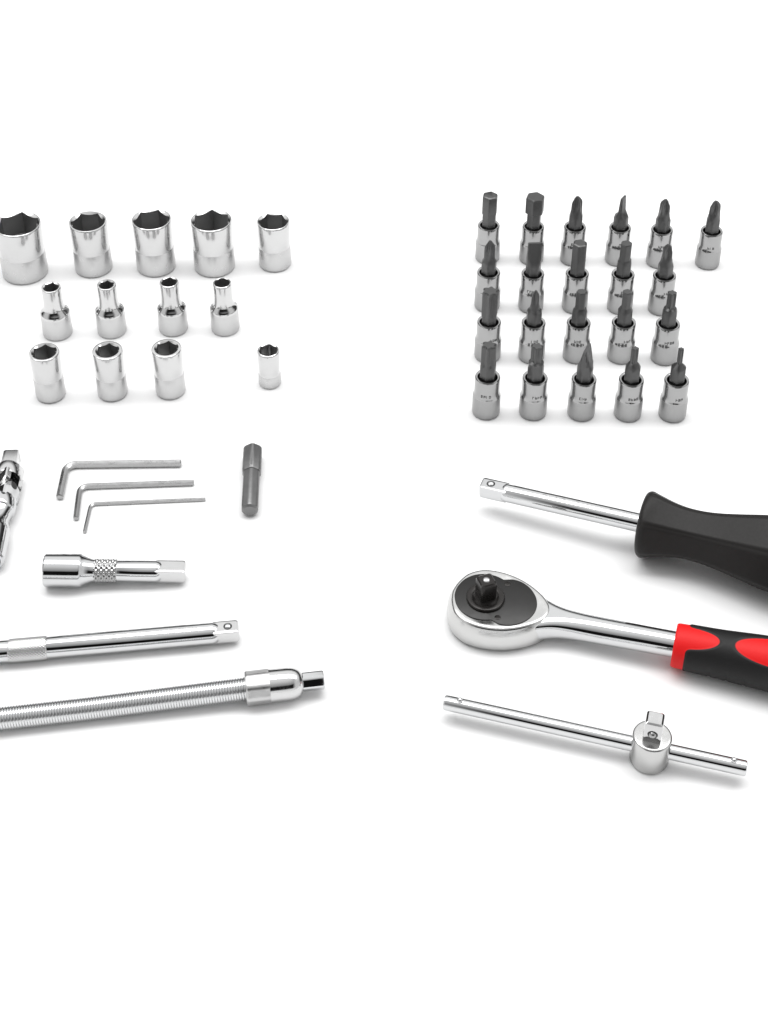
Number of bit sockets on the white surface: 21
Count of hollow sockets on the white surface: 13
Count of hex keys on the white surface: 3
